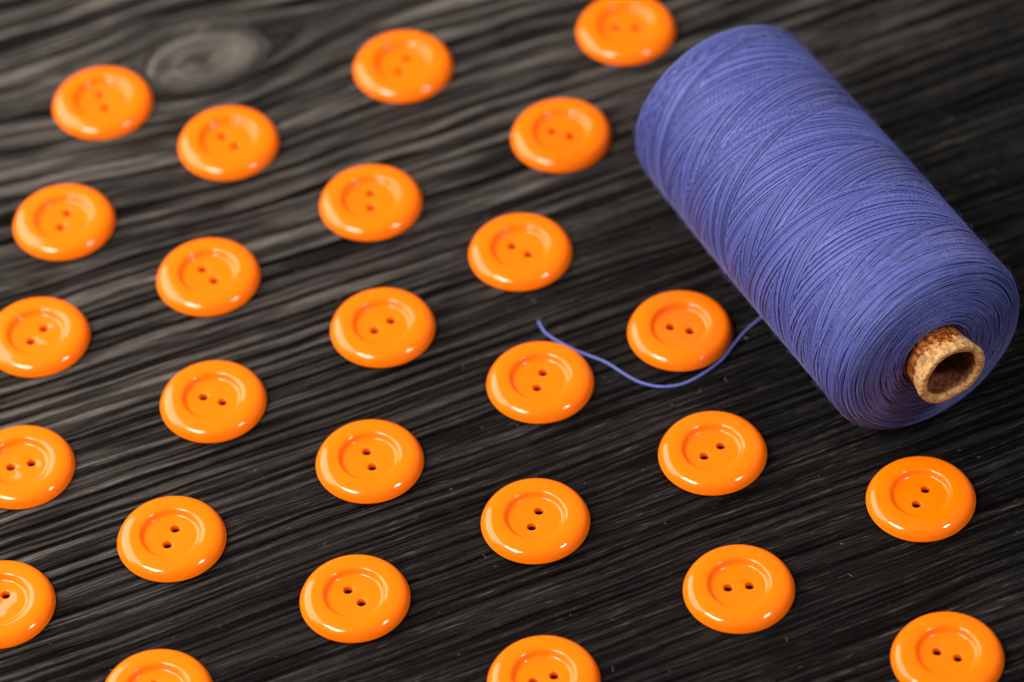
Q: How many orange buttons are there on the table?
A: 26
